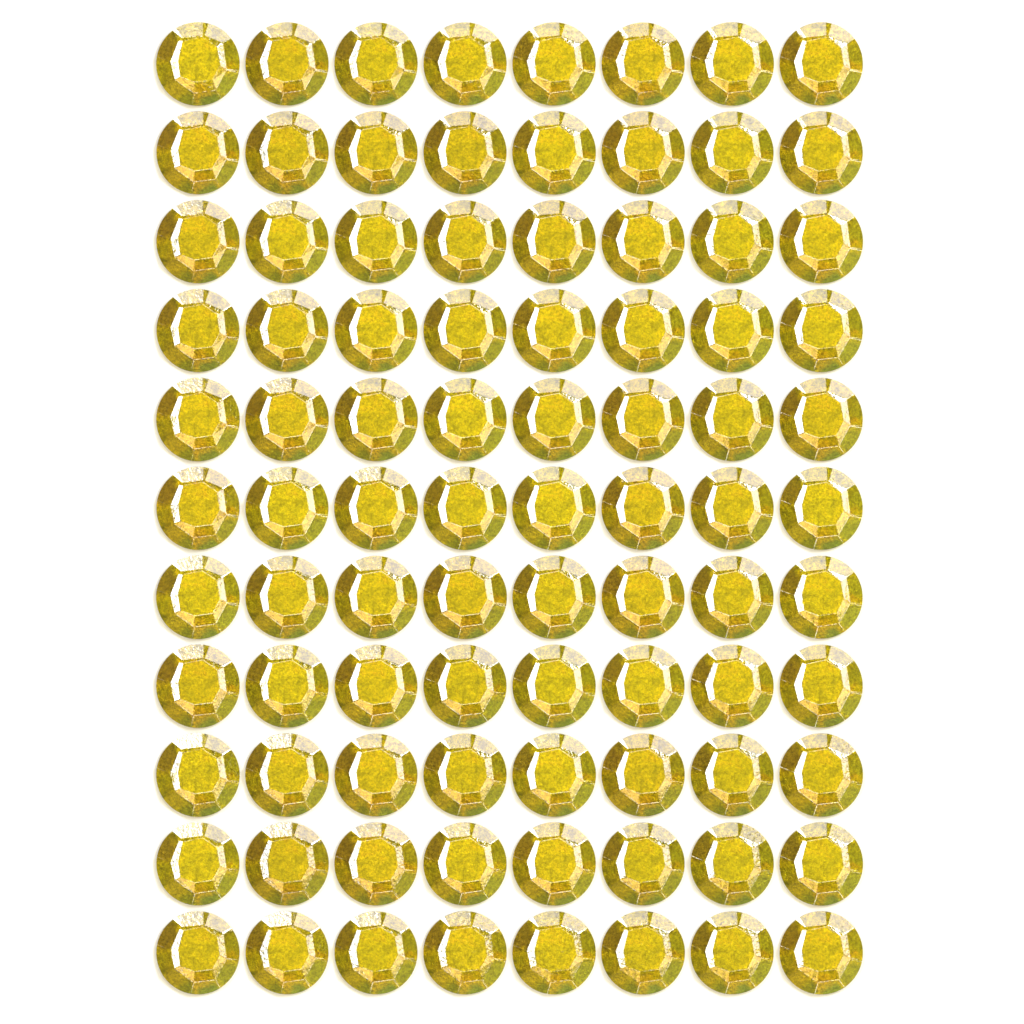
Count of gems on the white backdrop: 88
